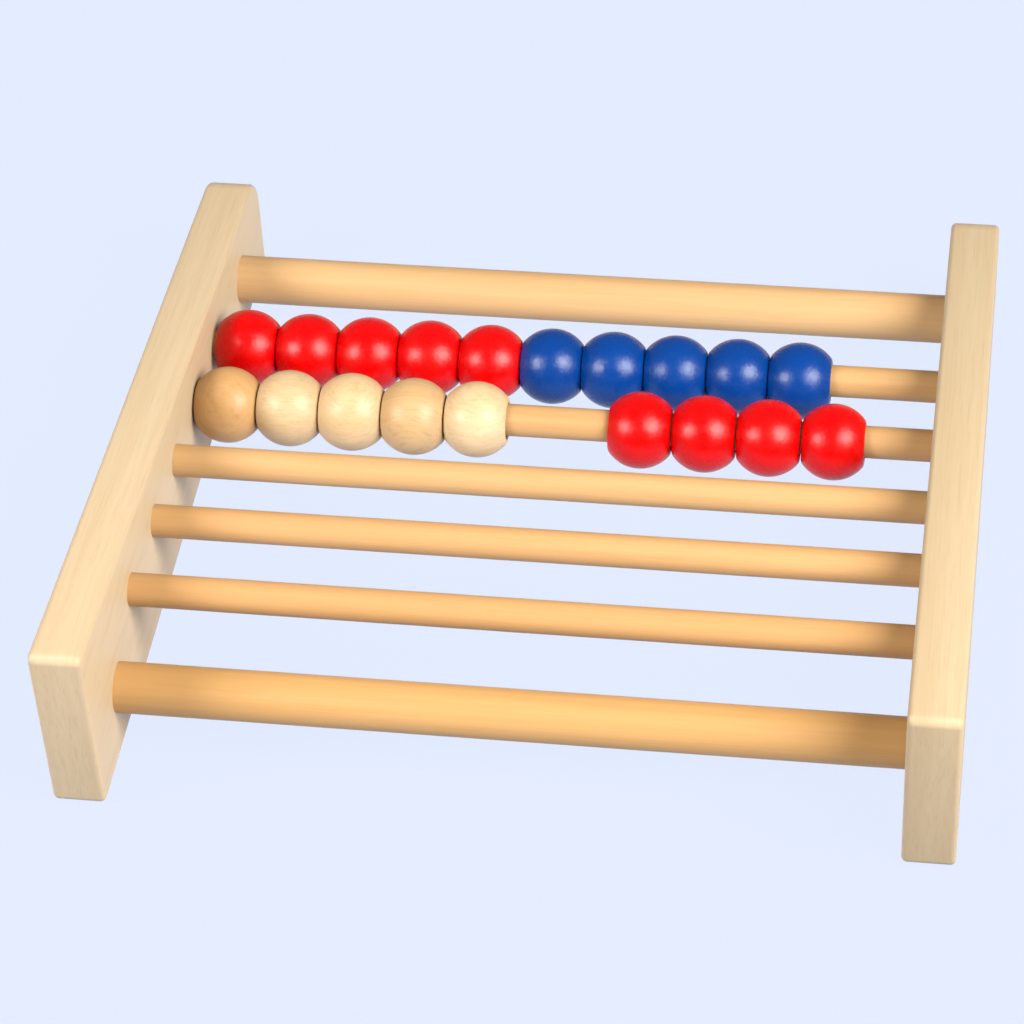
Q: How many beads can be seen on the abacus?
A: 19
